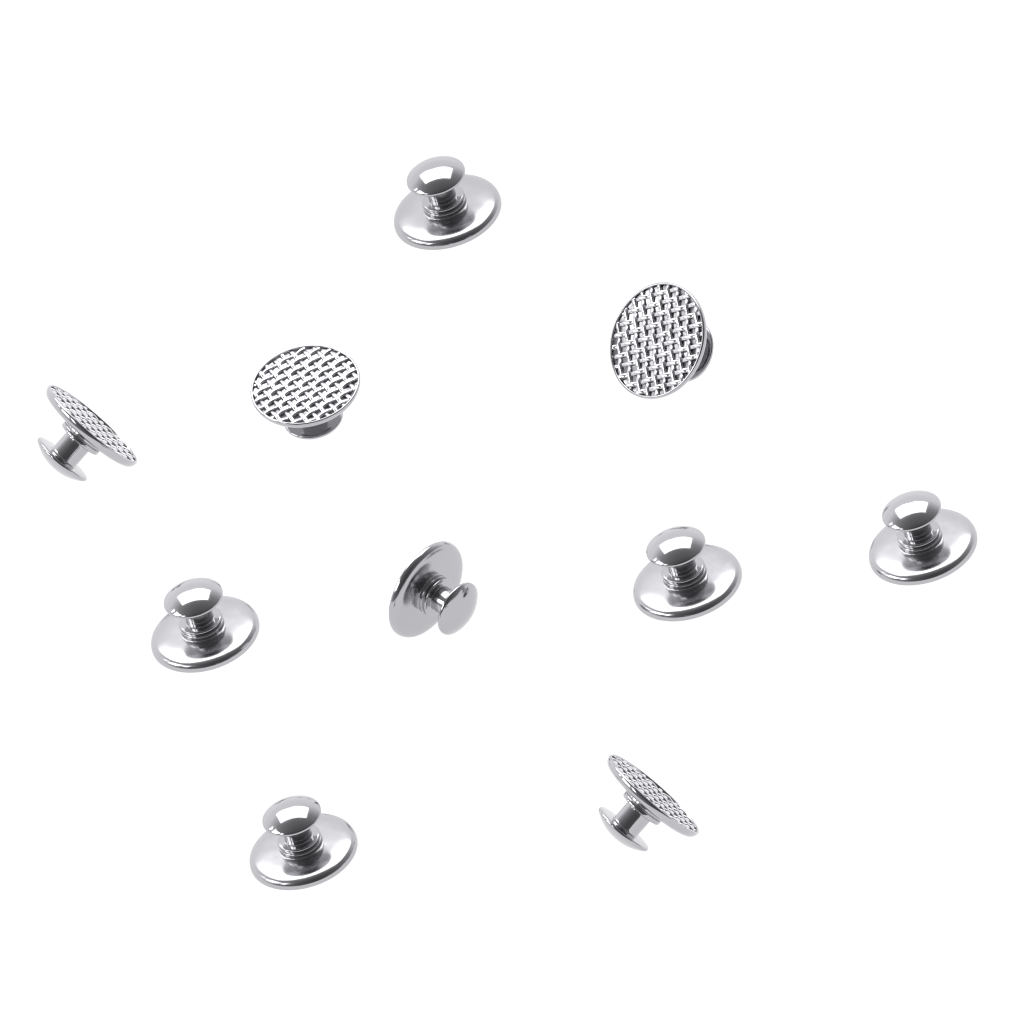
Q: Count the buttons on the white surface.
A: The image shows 10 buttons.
